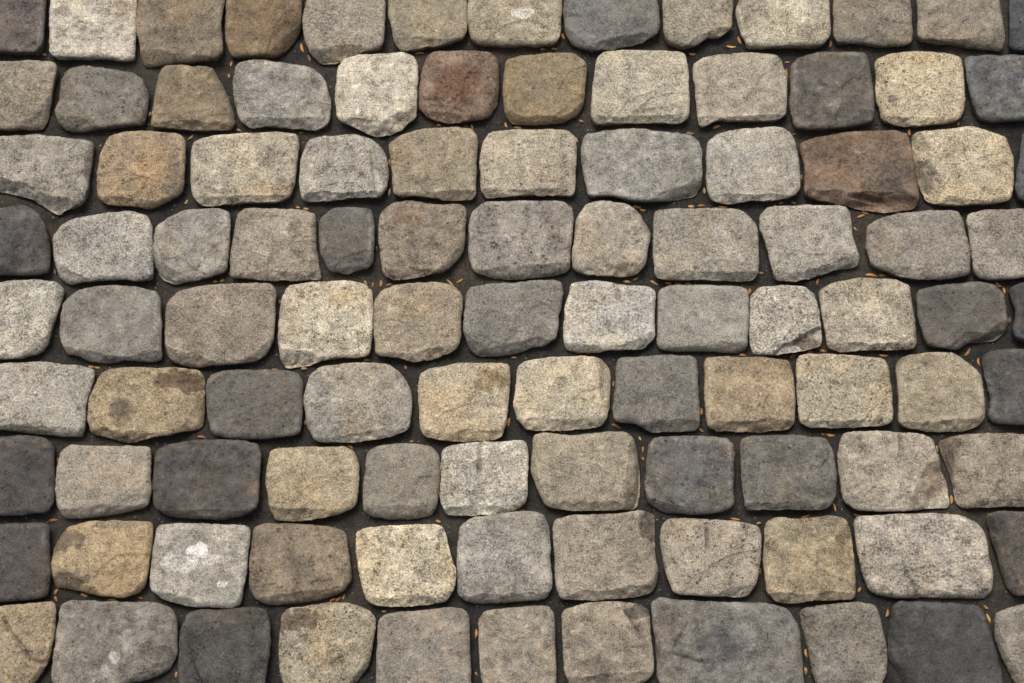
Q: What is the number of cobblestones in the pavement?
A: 104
